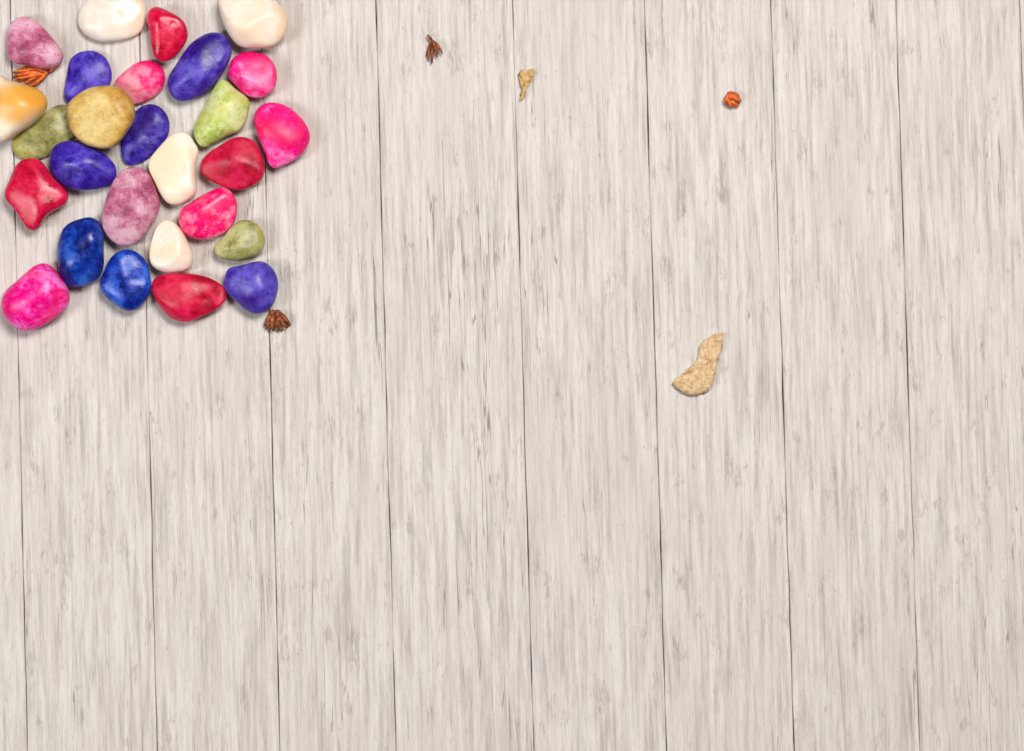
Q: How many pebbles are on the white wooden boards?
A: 27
